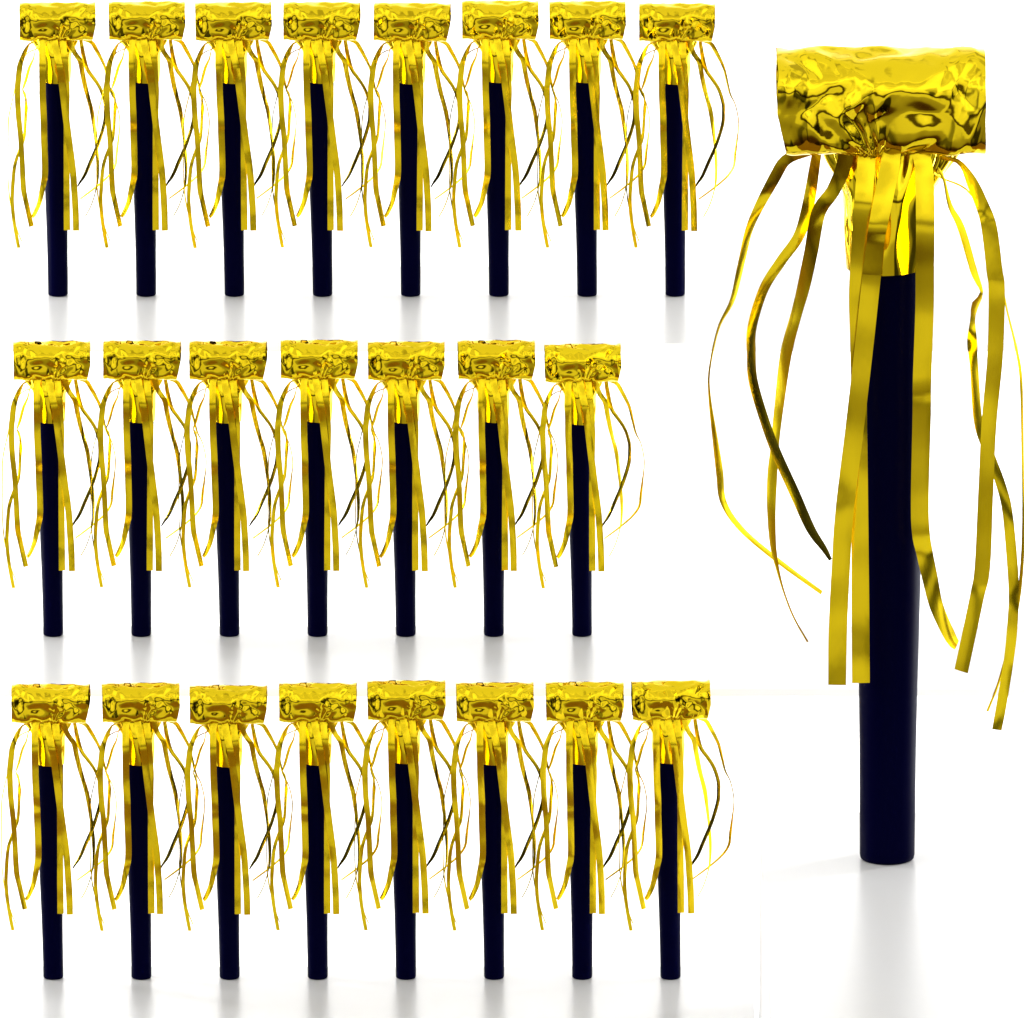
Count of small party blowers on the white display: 23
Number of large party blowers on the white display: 1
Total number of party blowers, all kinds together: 24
